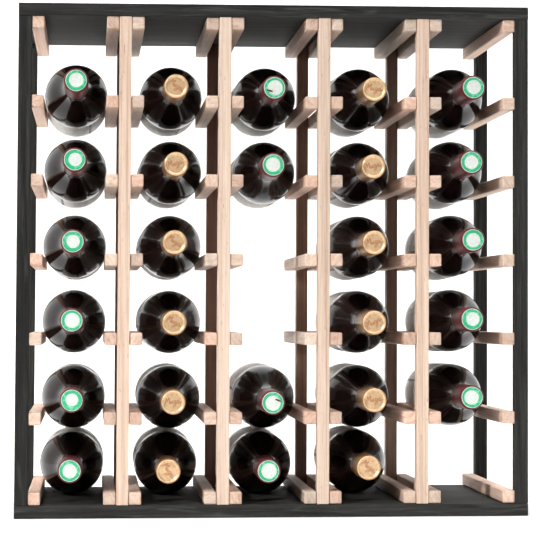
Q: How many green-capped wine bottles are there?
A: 15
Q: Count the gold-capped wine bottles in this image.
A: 12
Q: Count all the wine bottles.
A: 27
